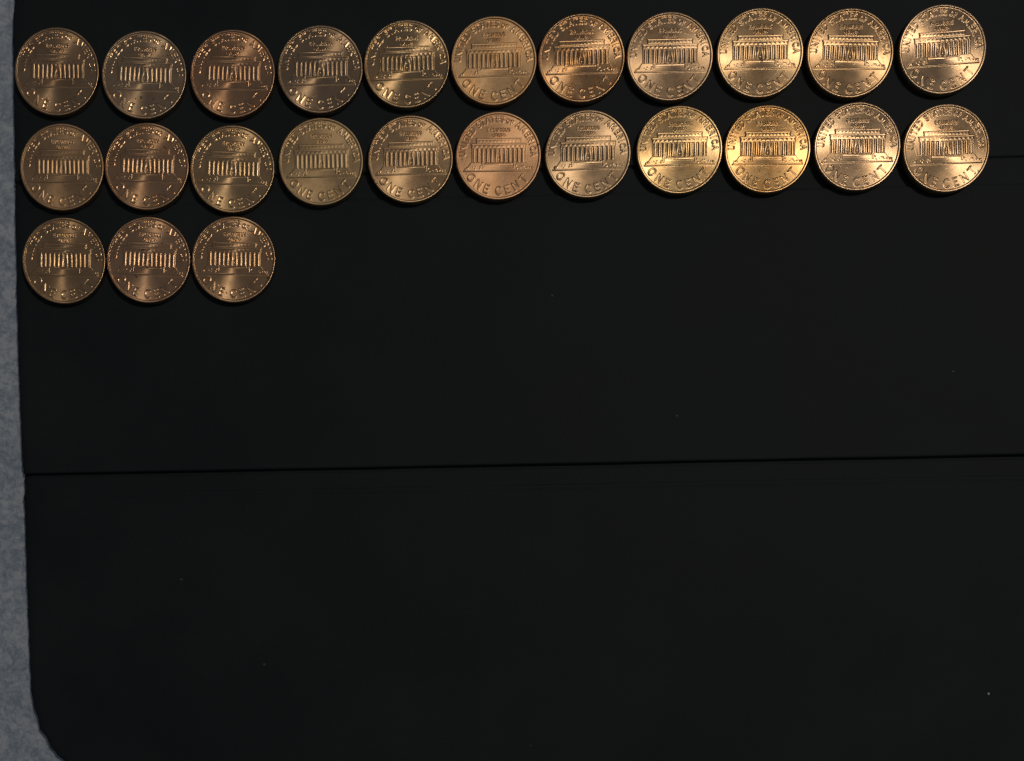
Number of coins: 25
